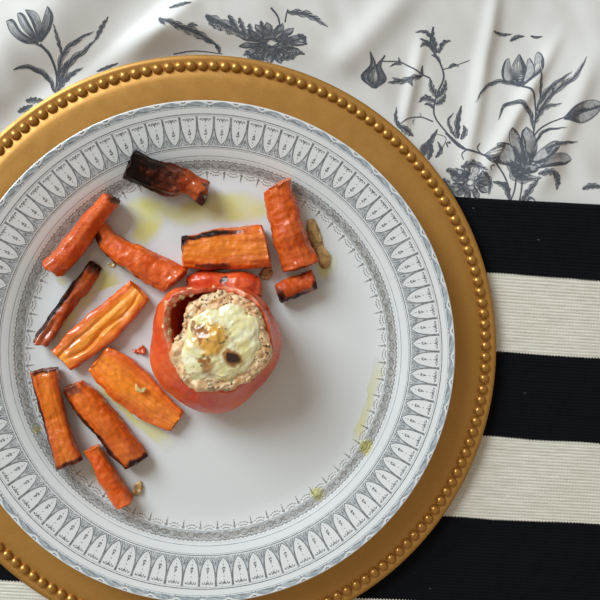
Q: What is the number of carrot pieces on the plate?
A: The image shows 12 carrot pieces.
